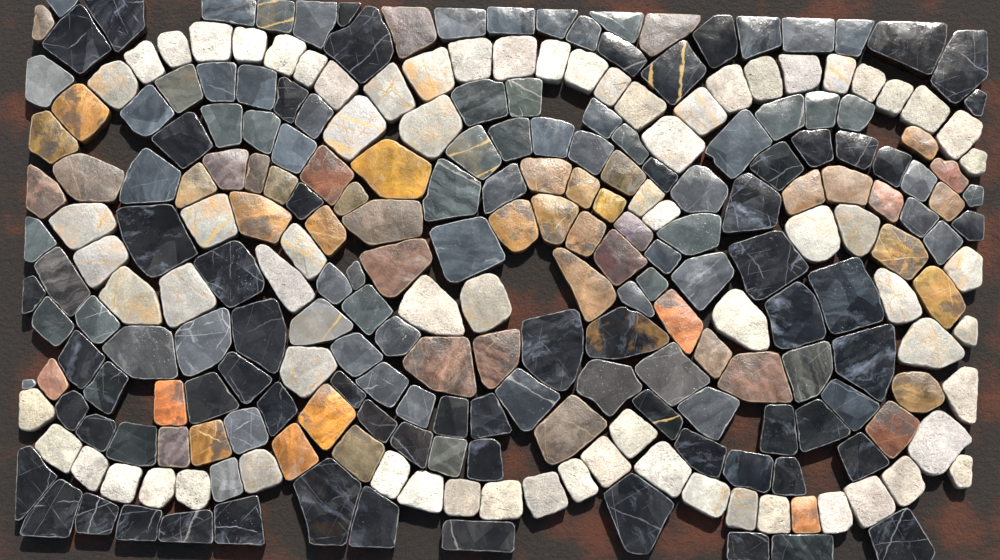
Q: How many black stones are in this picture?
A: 65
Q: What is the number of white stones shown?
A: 73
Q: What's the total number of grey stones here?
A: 70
